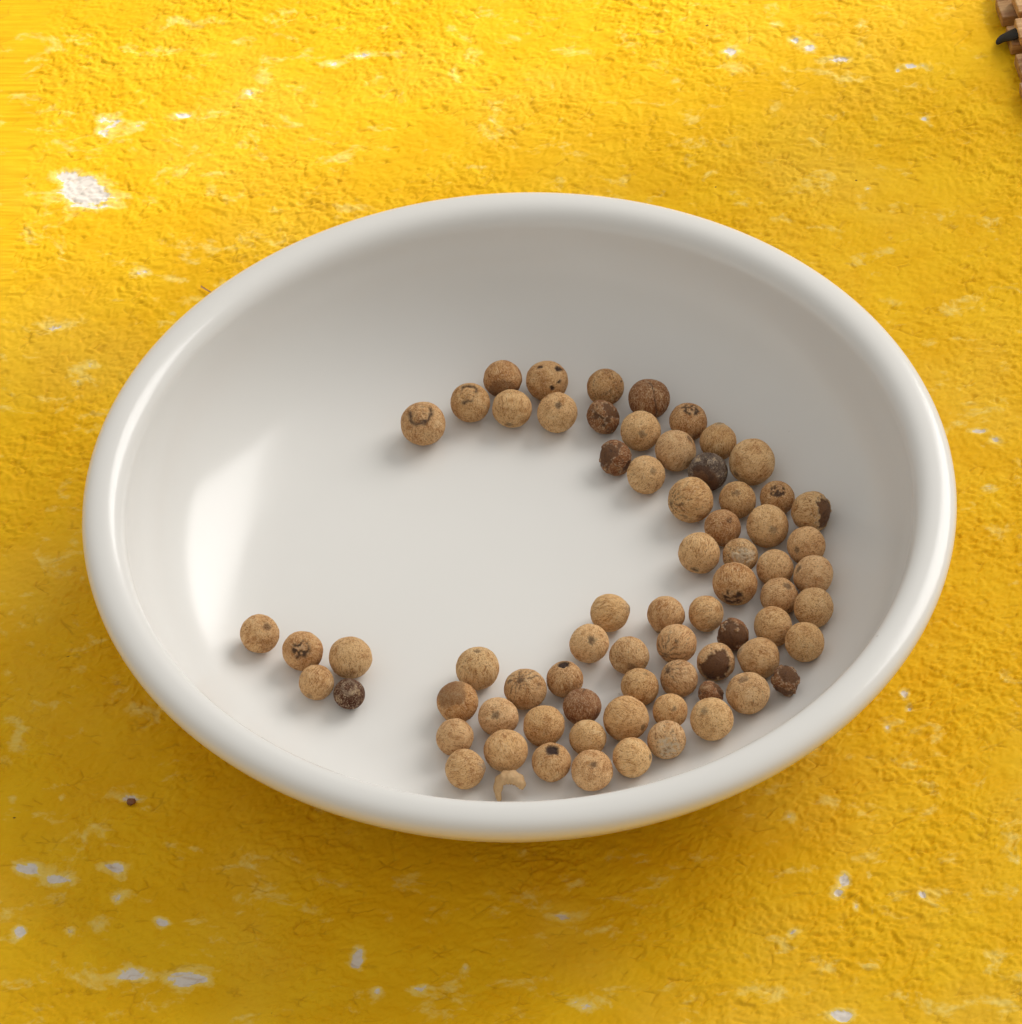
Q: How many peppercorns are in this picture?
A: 70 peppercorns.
